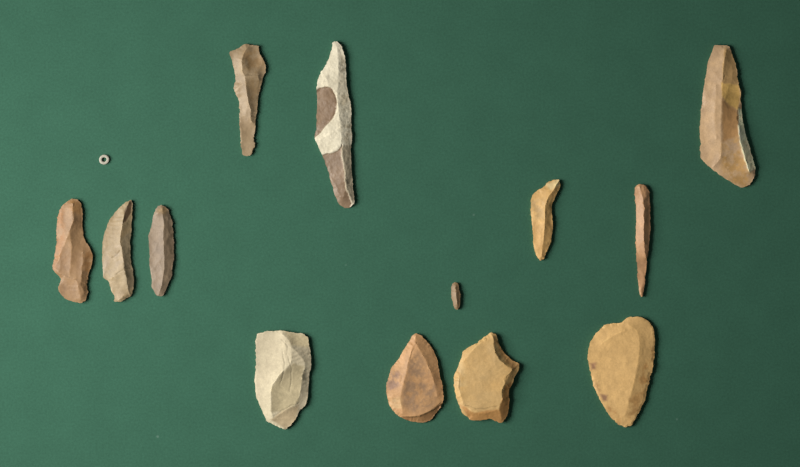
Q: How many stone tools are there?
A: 13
